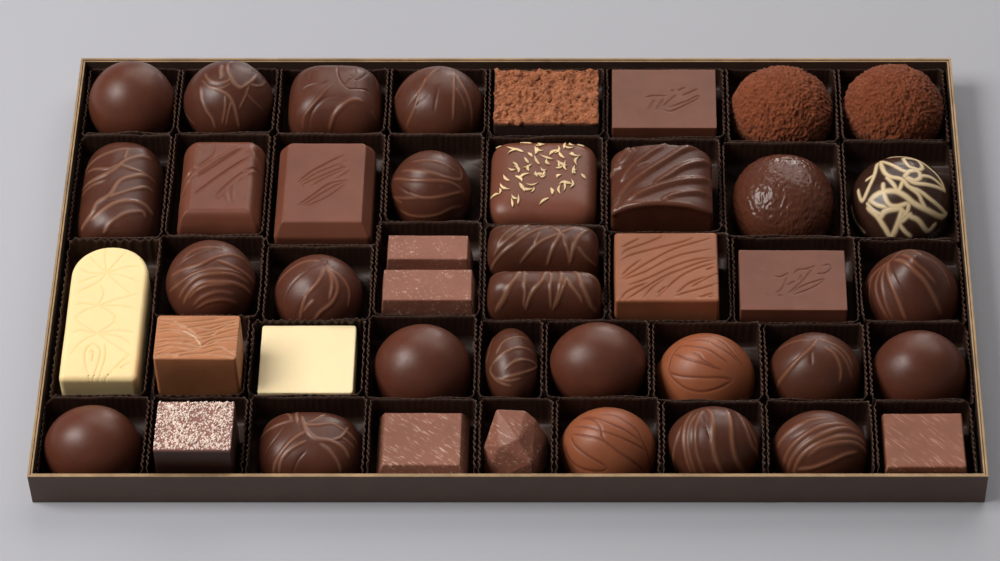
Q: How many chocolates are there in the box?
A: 43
